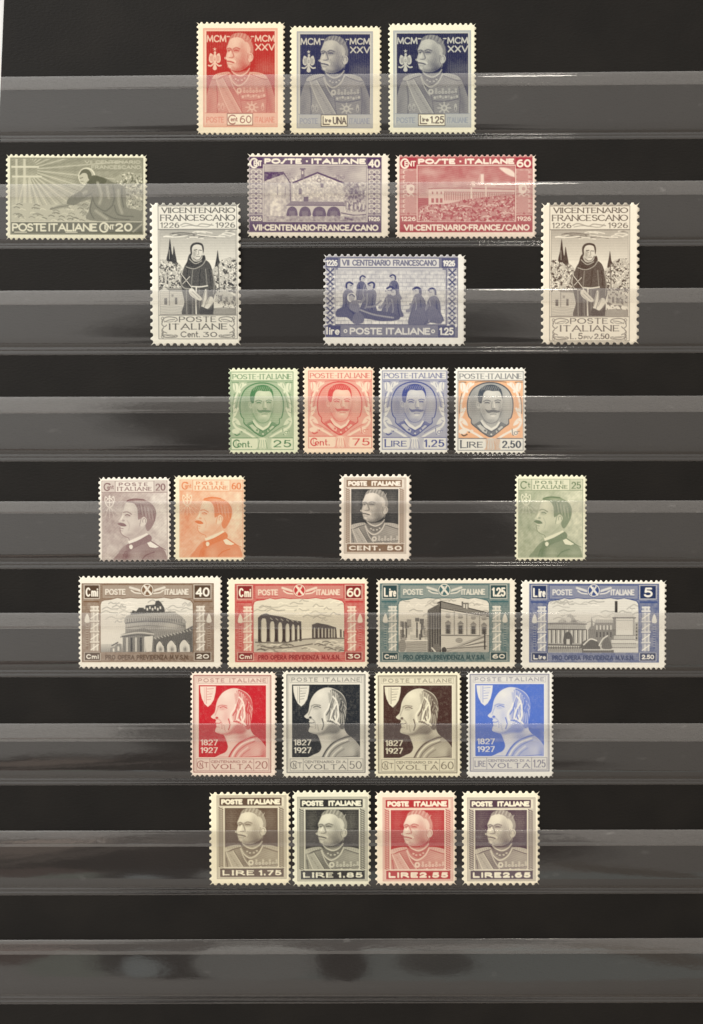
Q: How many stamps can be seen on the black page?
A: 29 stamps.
